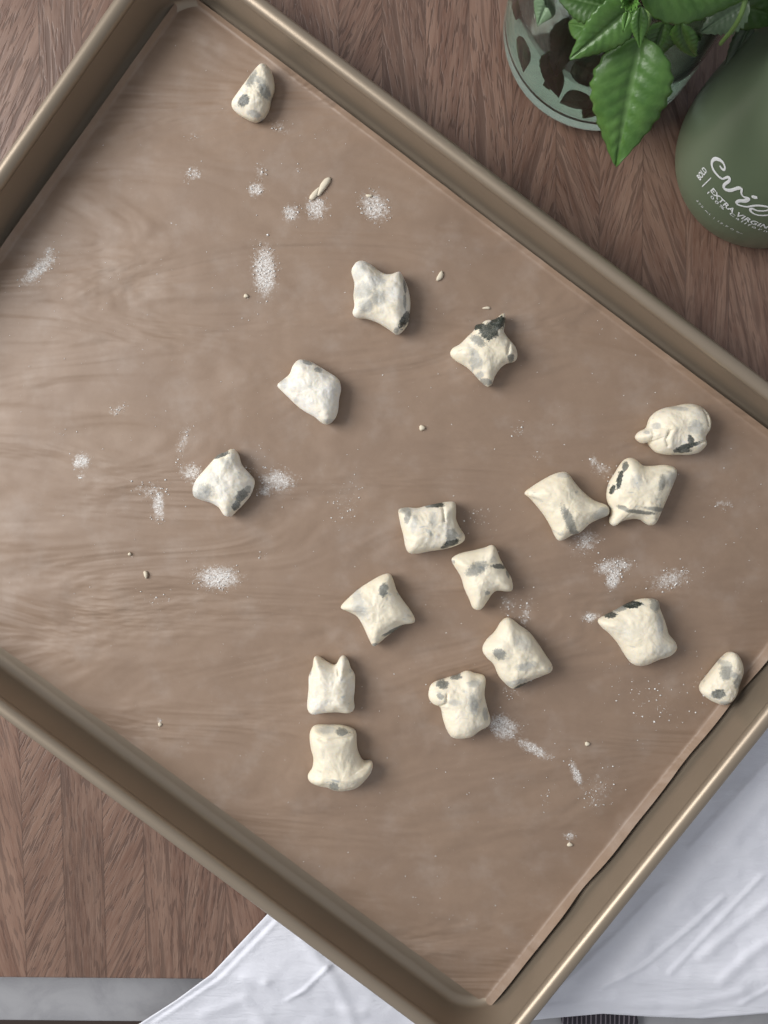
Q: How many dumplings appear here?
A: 17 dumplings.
